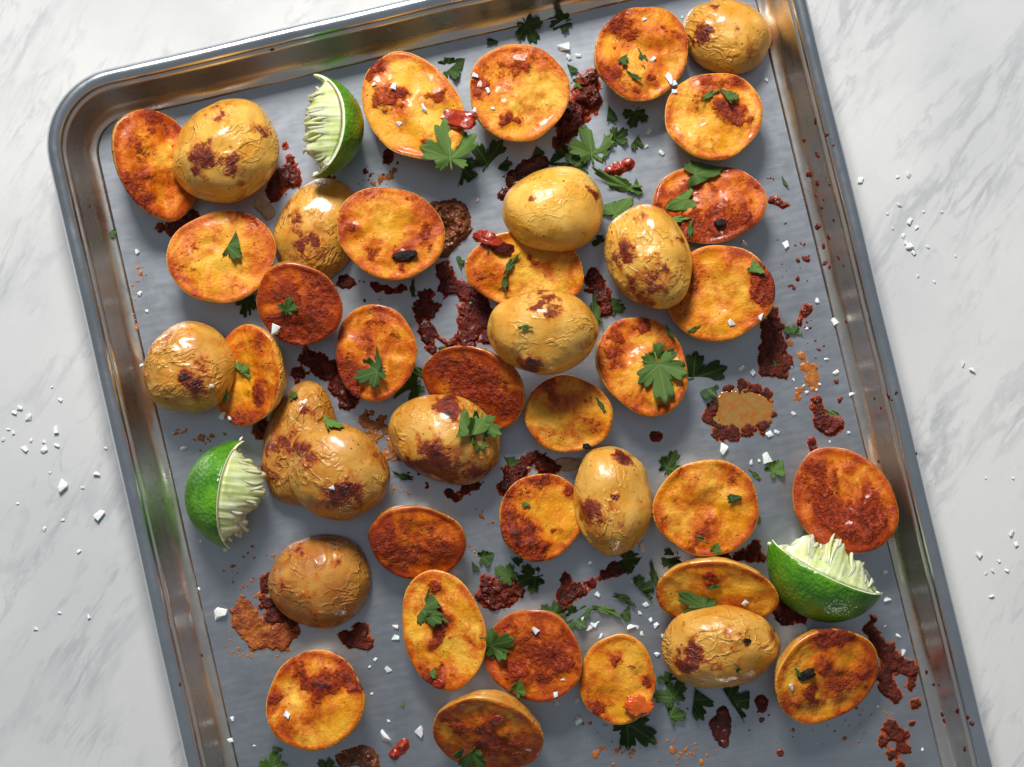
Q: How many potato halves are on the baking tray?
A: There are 40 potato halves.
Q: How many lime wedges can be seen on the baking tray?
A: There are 3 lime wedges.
